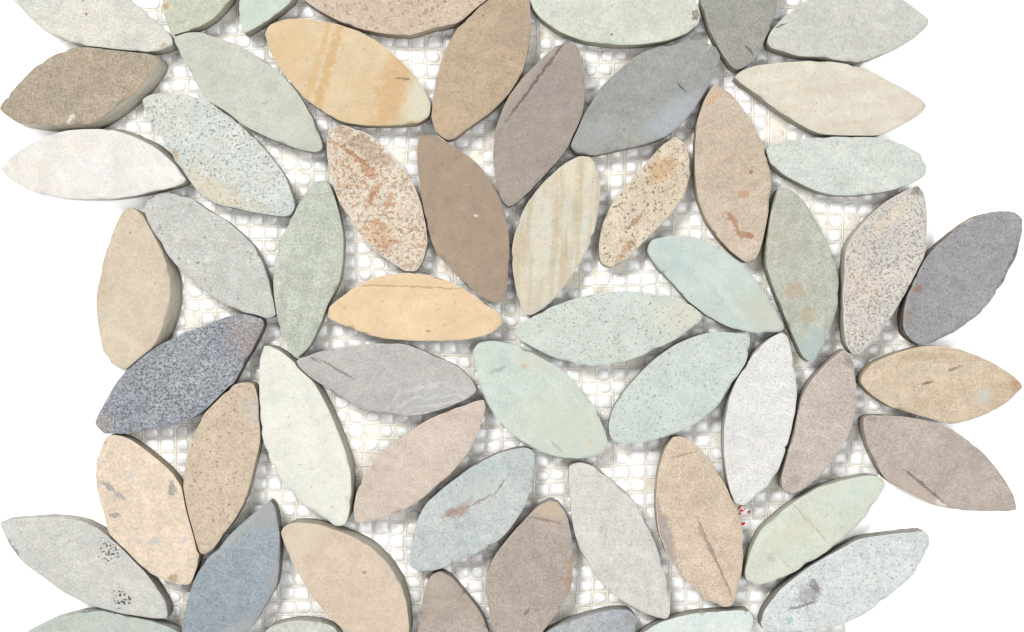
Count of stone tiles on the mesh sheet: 57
